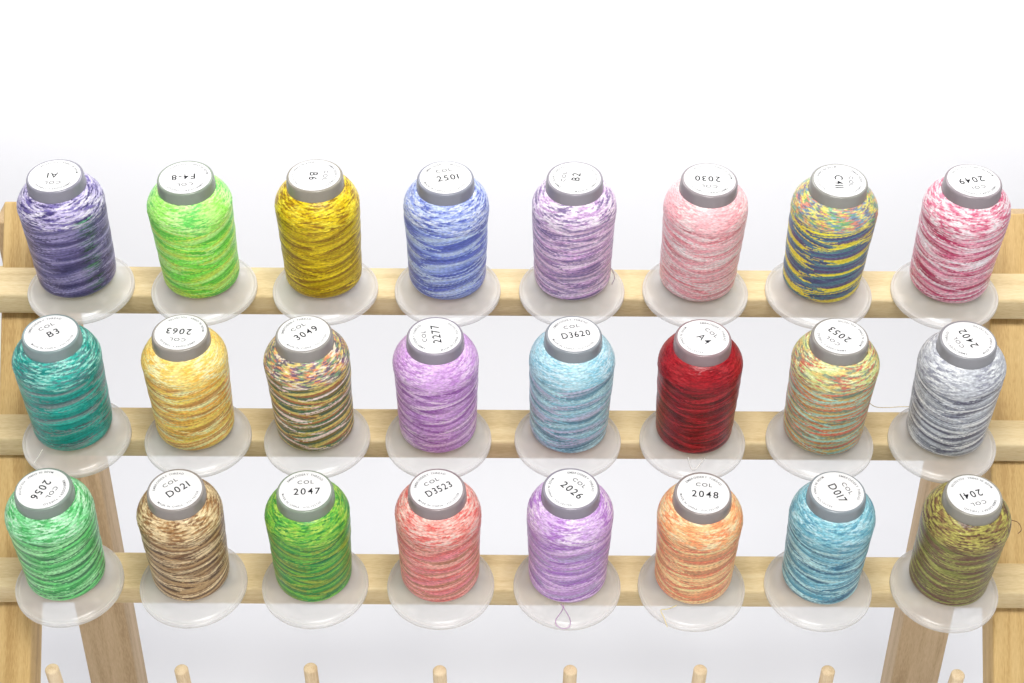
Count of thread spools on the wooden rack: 24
